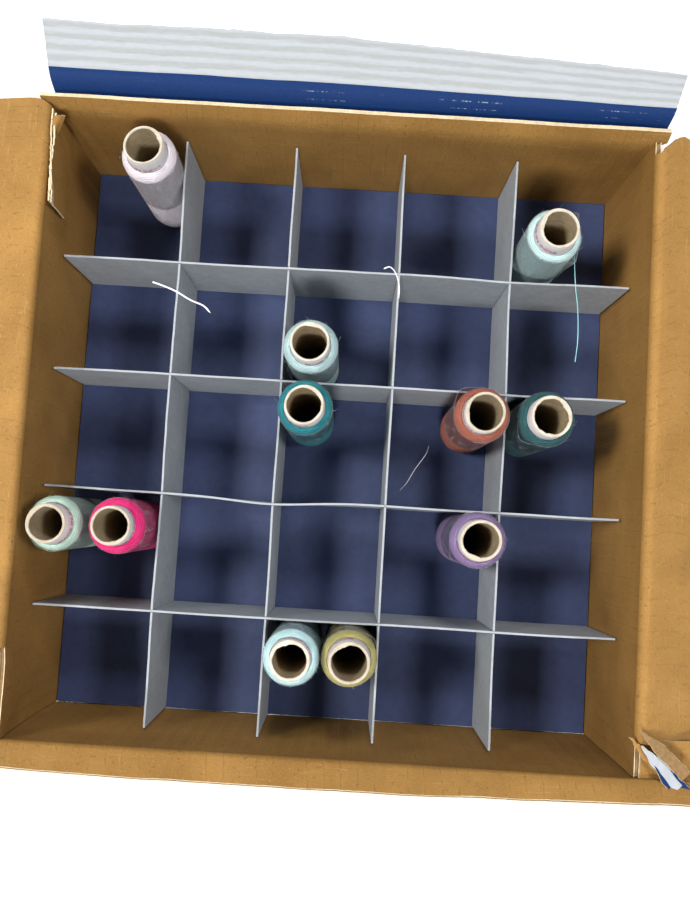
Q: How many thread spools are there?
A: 11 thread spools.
